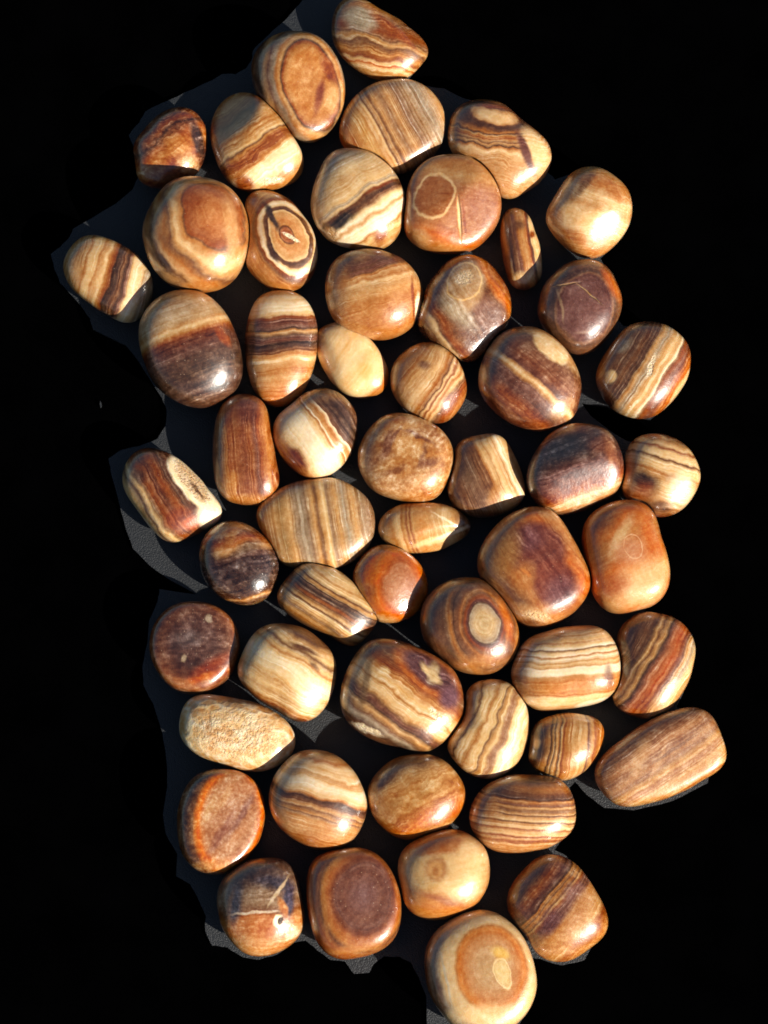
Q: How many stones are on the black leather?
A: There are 55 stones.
